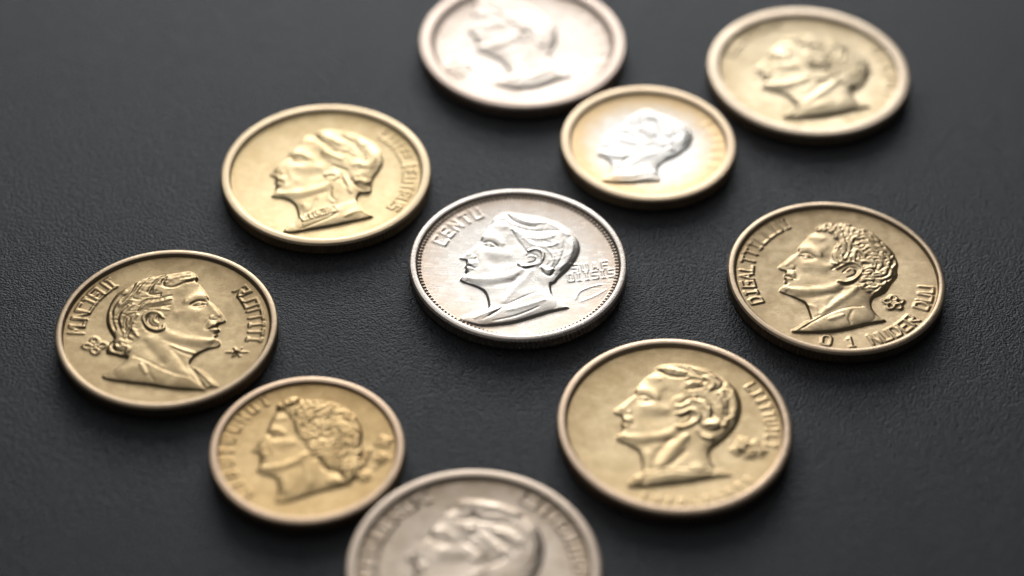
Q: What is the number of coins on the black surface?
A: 10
